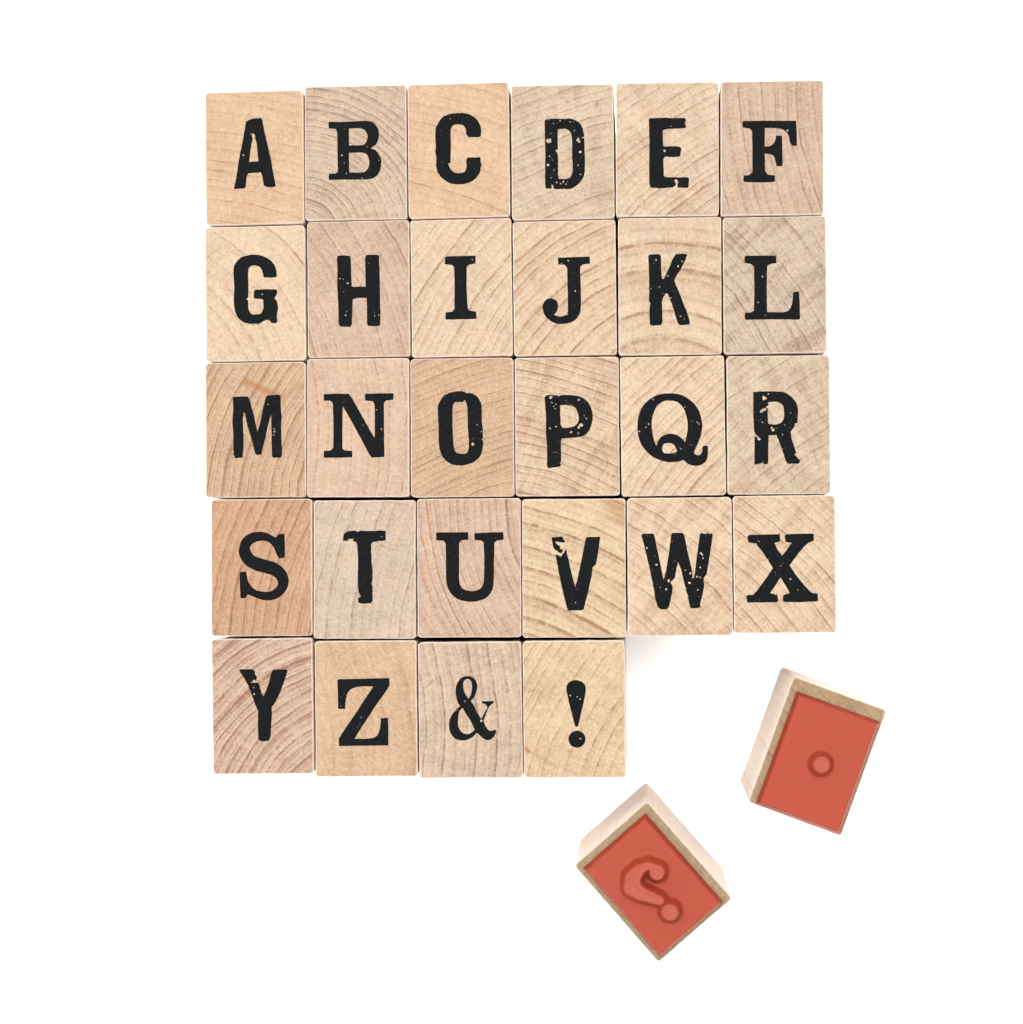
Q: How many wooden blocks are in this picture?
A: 30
